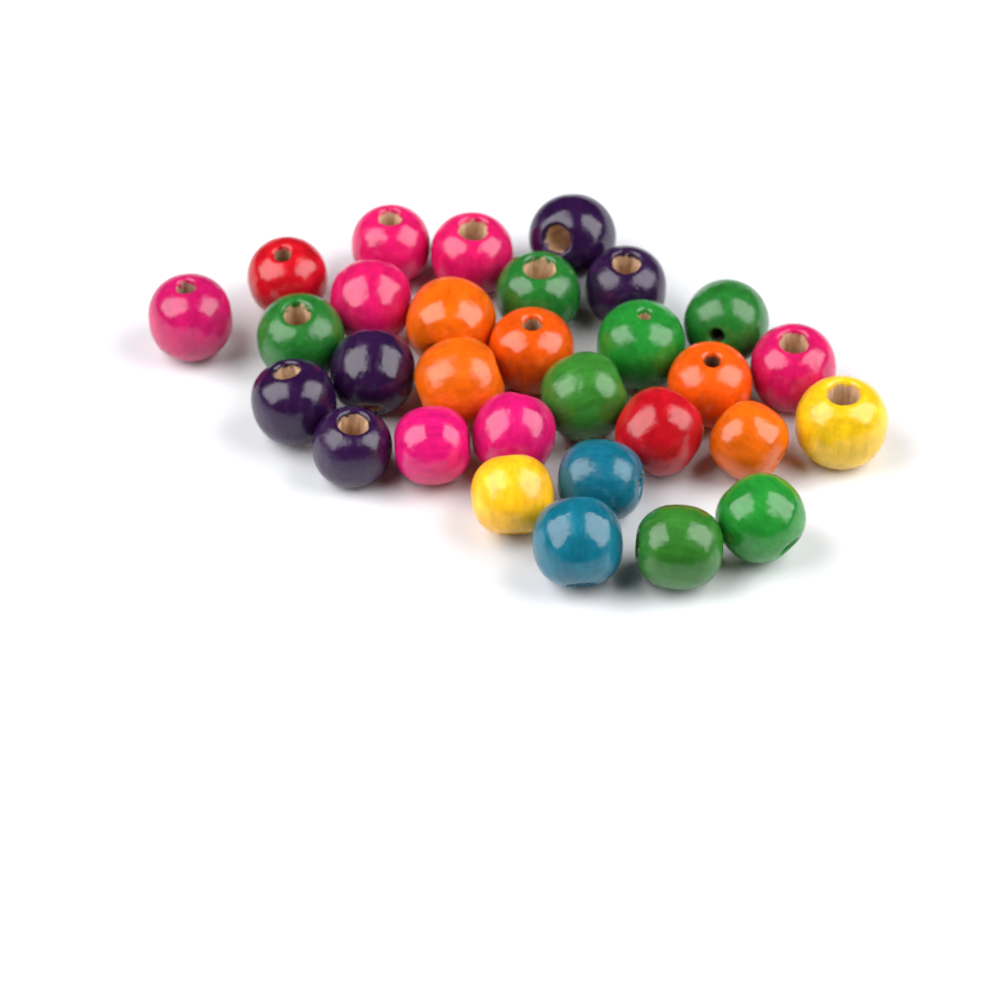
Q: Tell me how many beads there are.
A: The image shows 30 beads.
